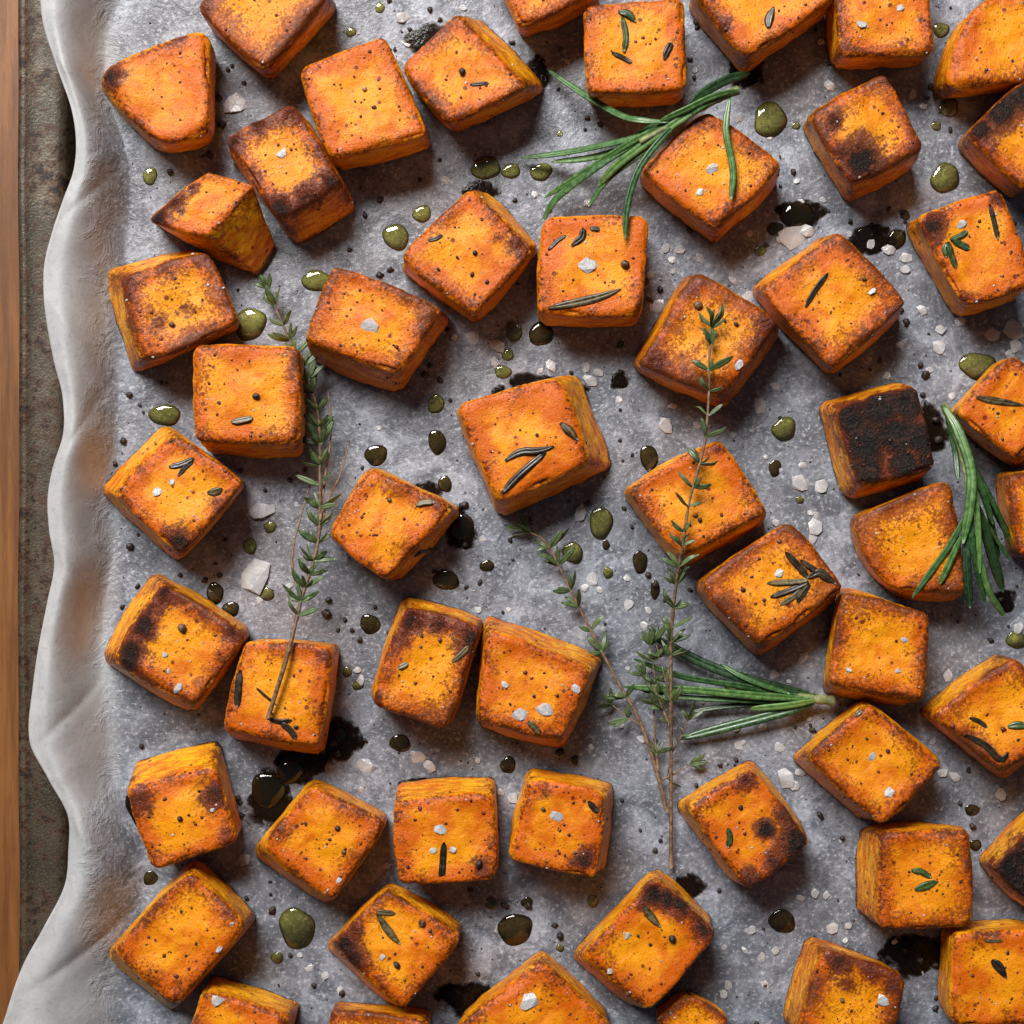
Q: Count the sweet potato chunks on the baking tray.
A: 54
